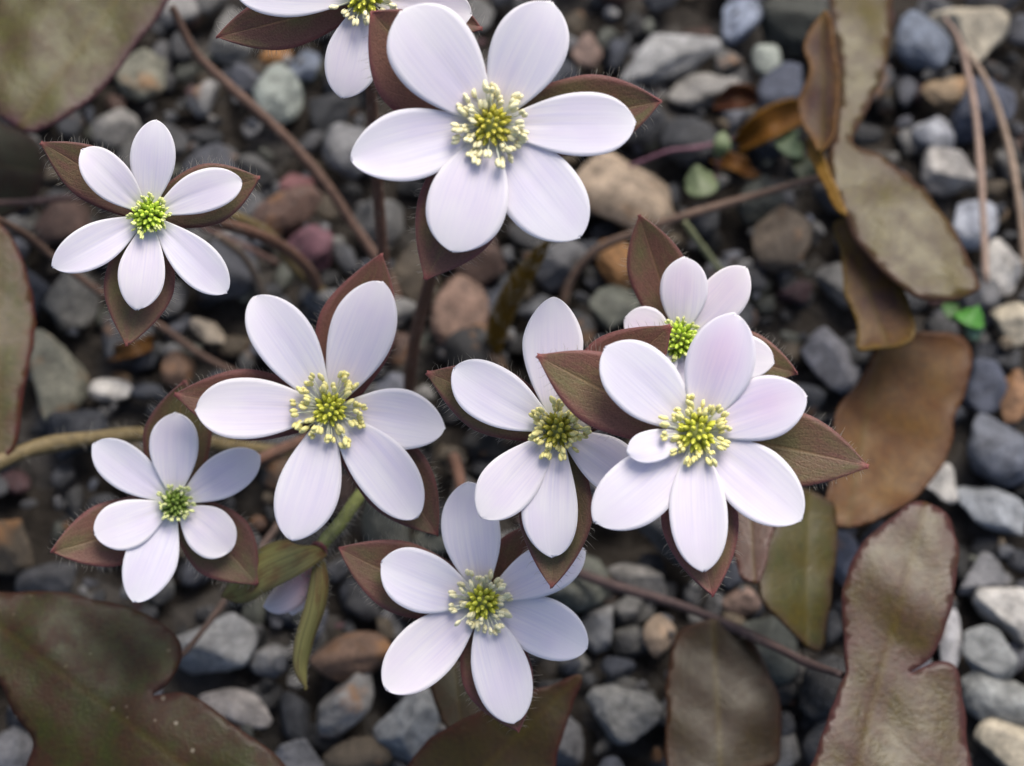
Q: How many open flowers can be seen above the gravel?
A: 9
